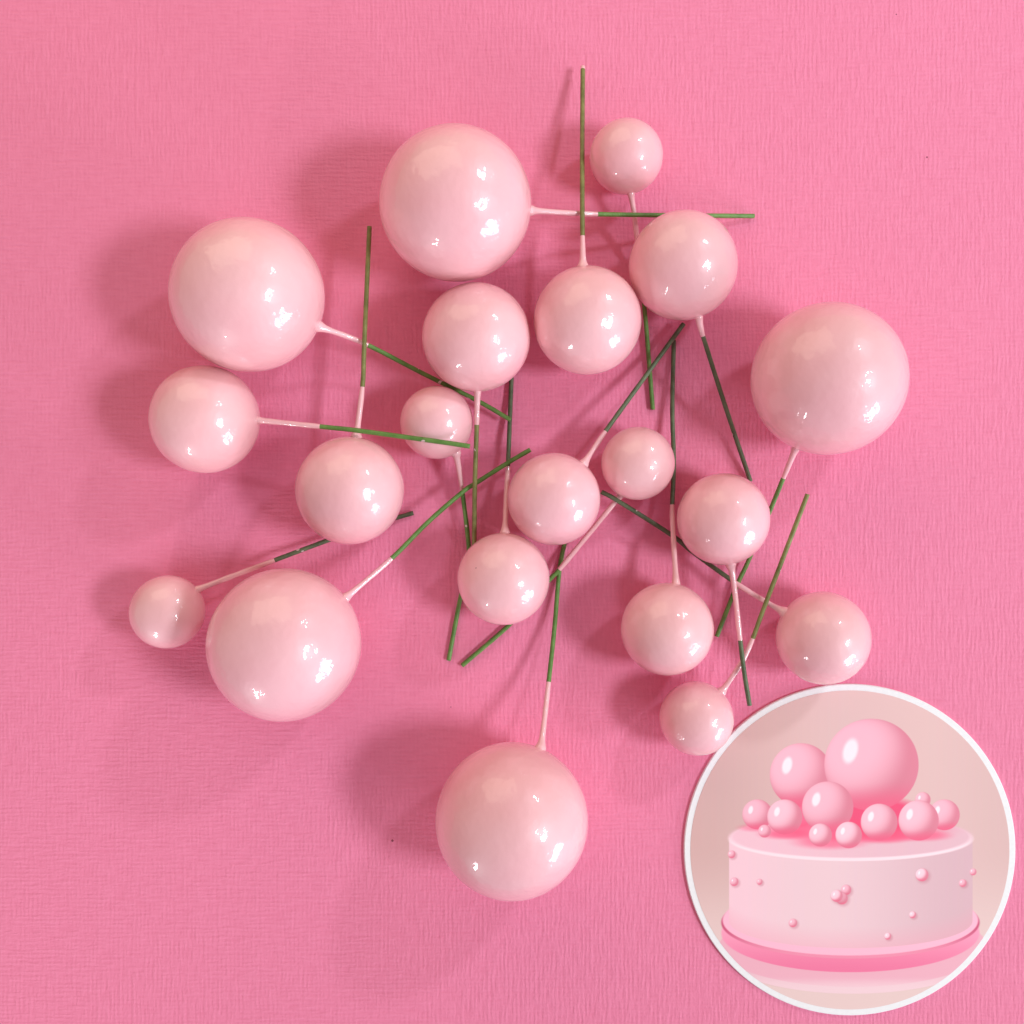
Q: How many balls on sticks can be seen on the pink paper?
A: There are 20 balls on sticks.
